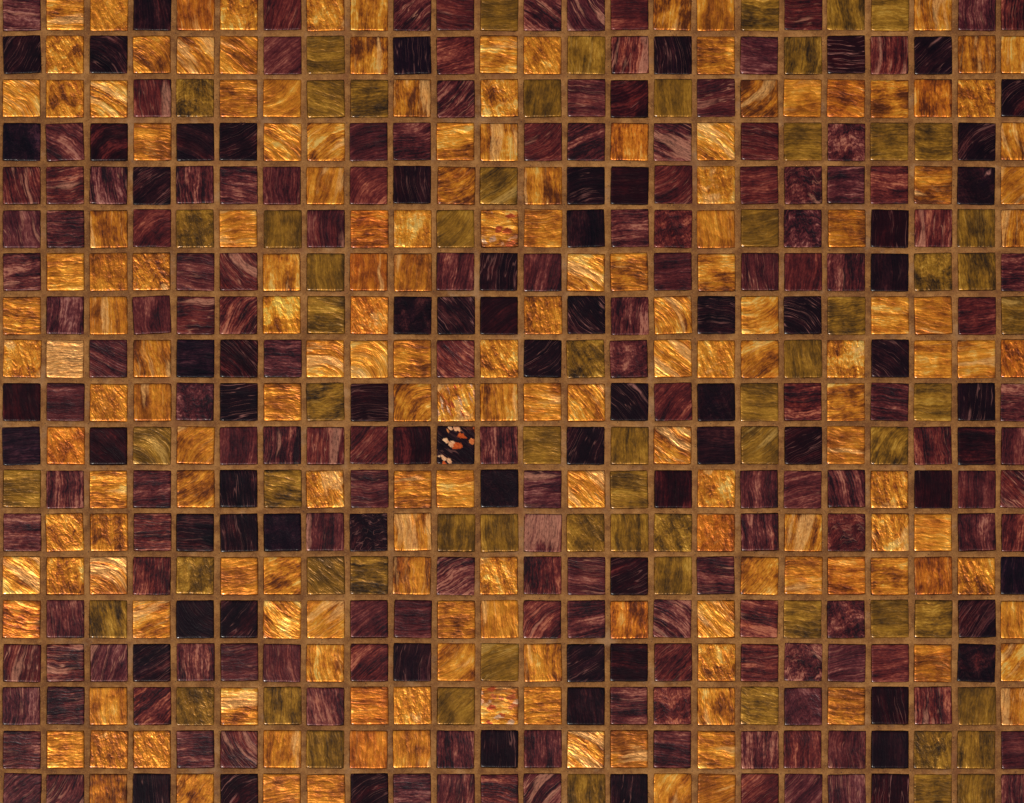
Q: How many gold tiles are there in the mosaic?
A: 167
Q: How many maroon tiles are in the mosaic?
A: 150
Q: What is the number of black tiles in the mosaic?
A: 74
